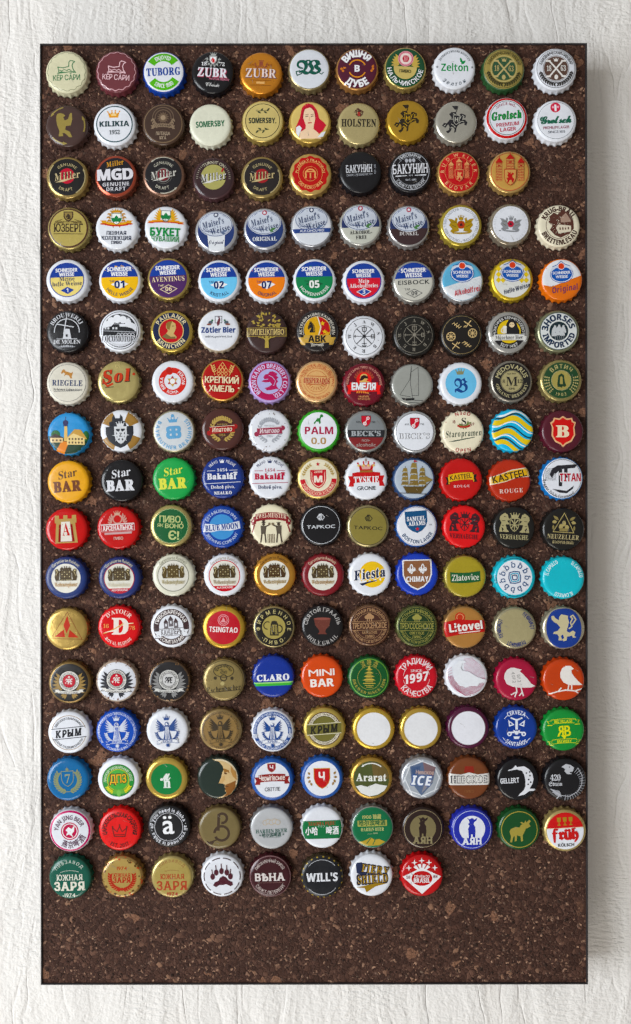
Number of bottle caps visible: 183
